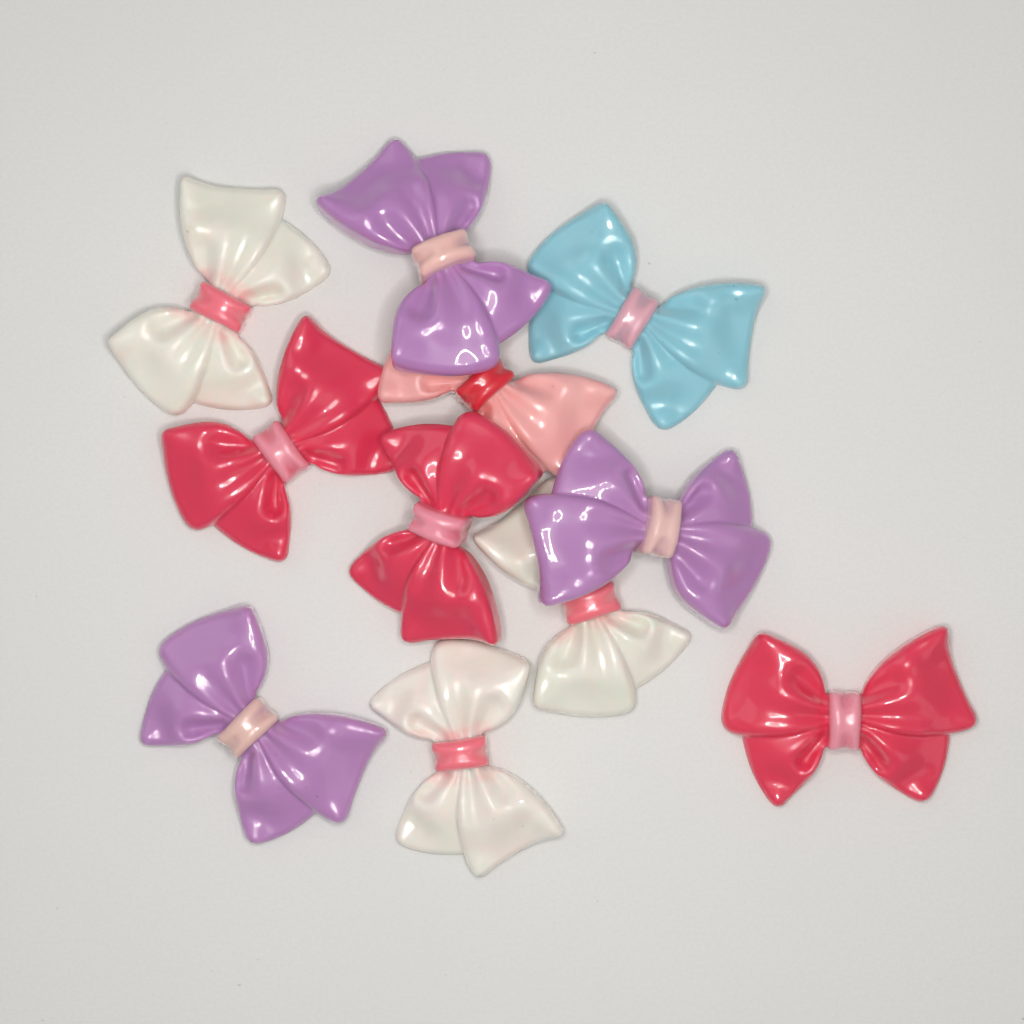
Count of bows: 11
